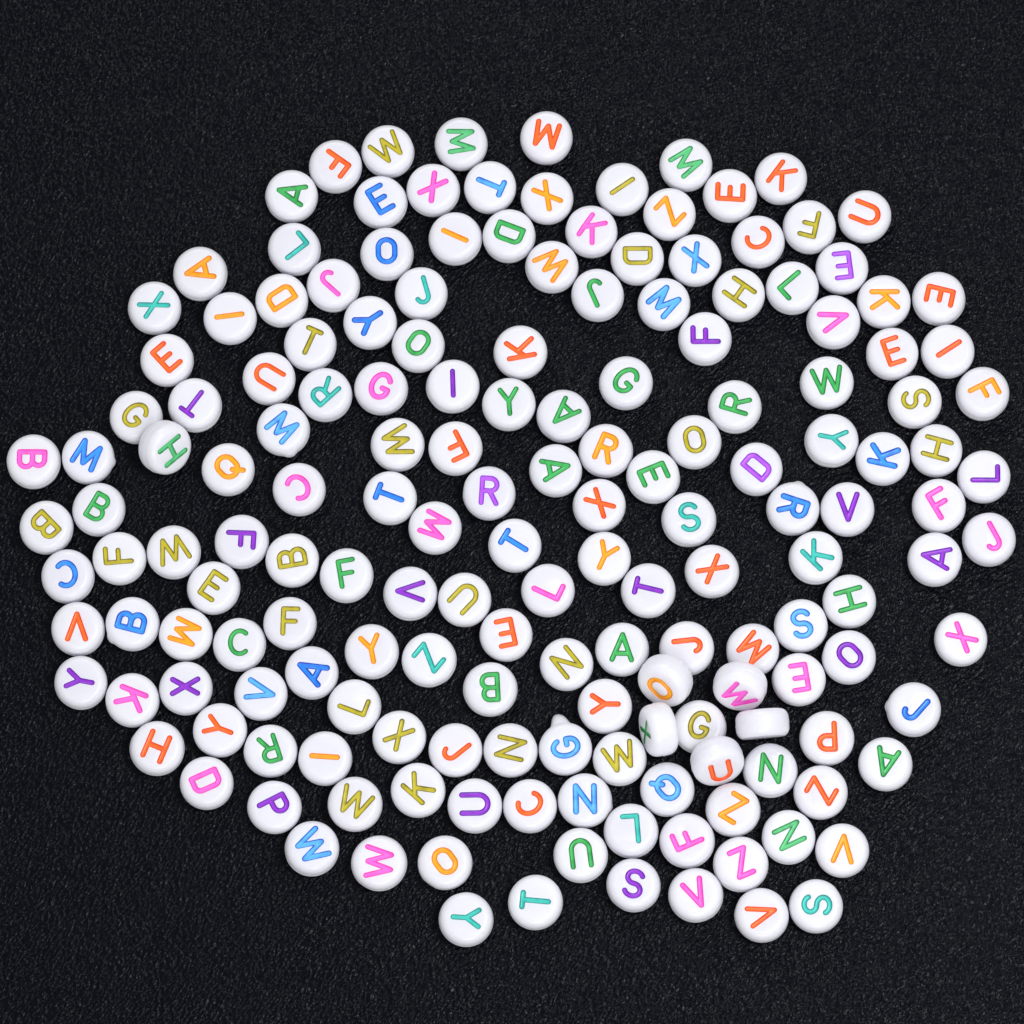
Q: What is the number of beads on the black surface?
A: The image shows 173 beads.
